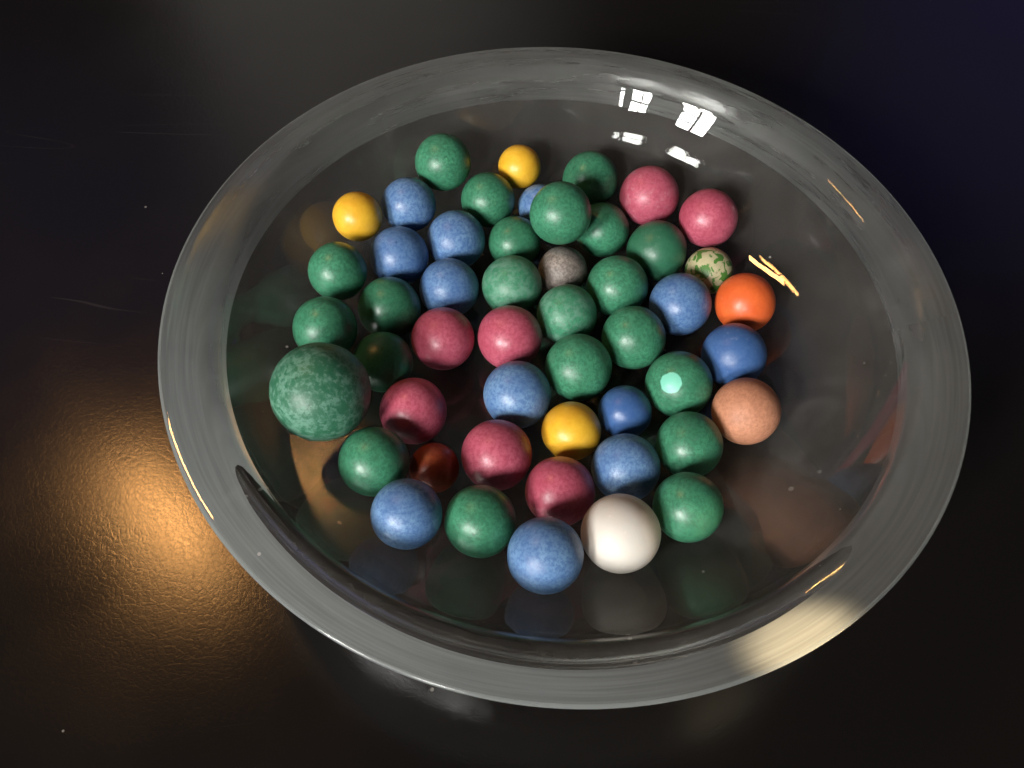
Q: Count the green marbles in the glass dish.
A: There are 22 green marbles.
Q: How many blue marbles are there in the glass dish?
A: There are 12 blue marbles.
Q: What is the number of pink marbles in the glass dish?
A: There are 7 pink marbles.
